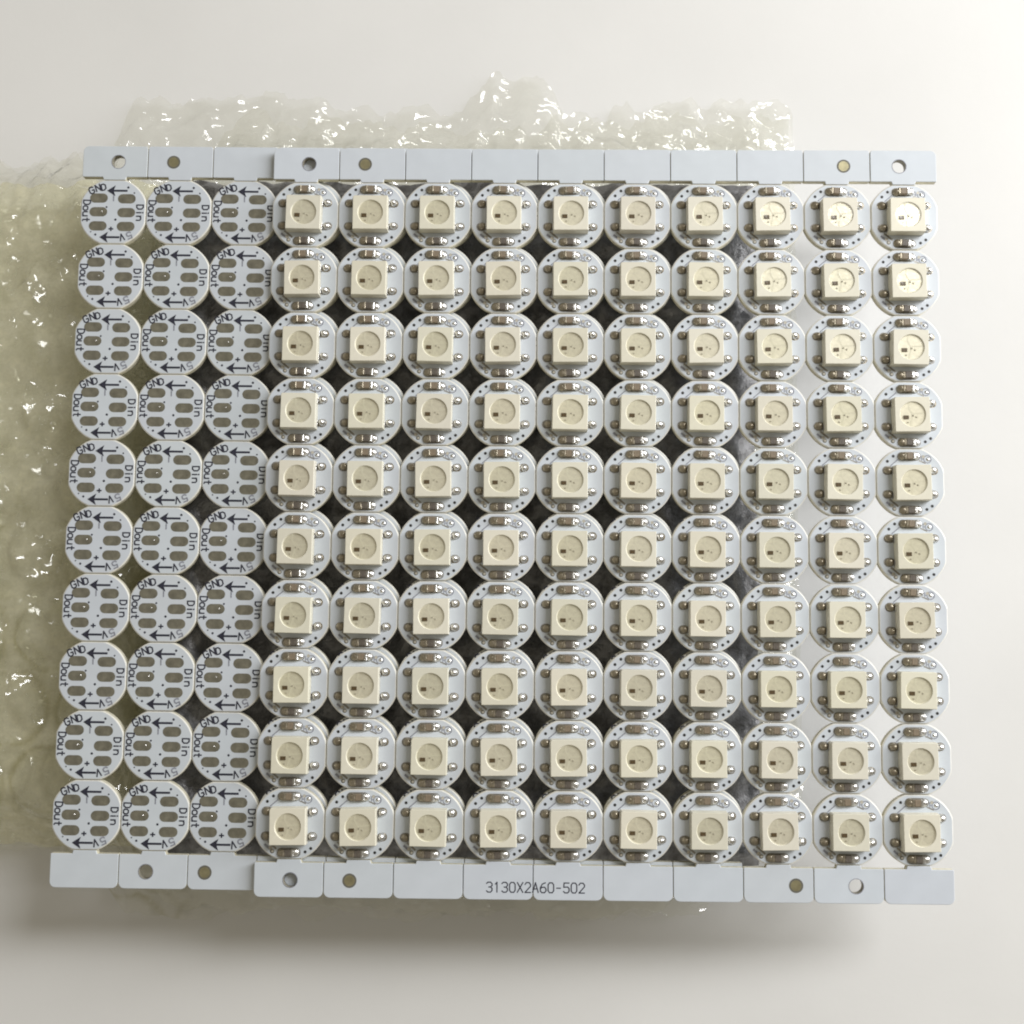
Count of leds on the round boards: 100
